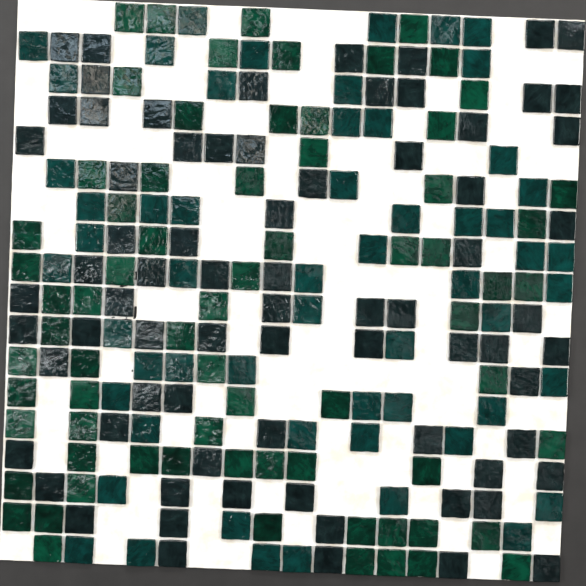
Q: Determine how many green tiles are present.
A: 71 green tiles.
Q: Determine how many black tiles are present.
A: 74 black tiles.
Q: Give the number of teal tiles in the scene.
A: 57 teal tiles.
